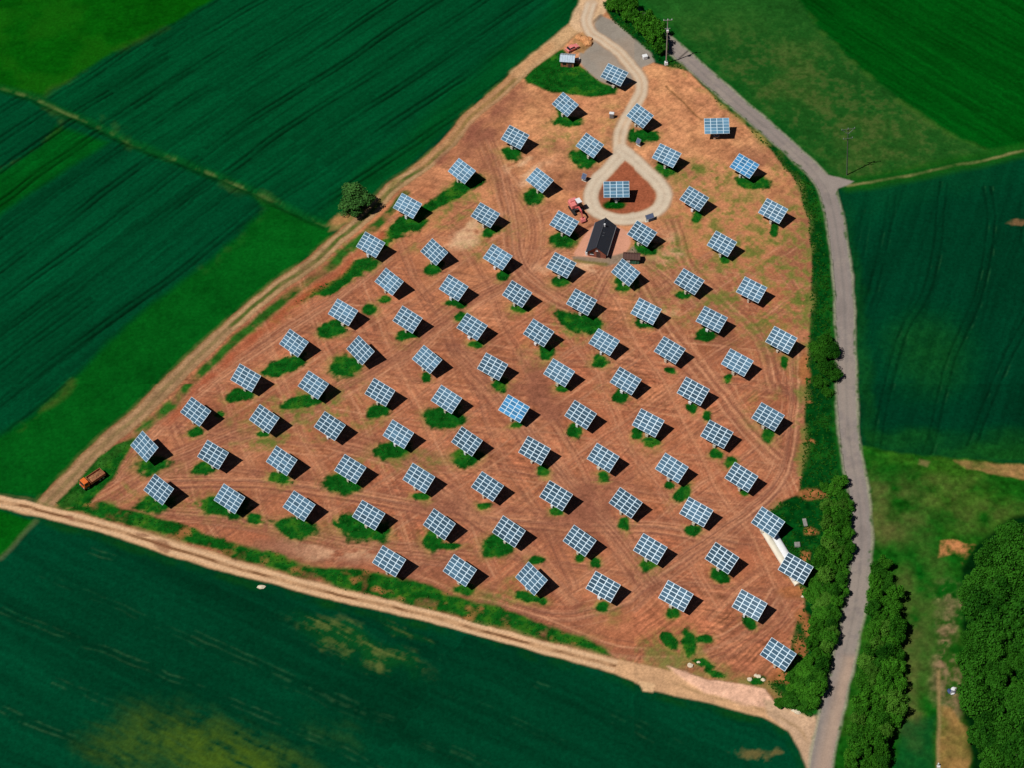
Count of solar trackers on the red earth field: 91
